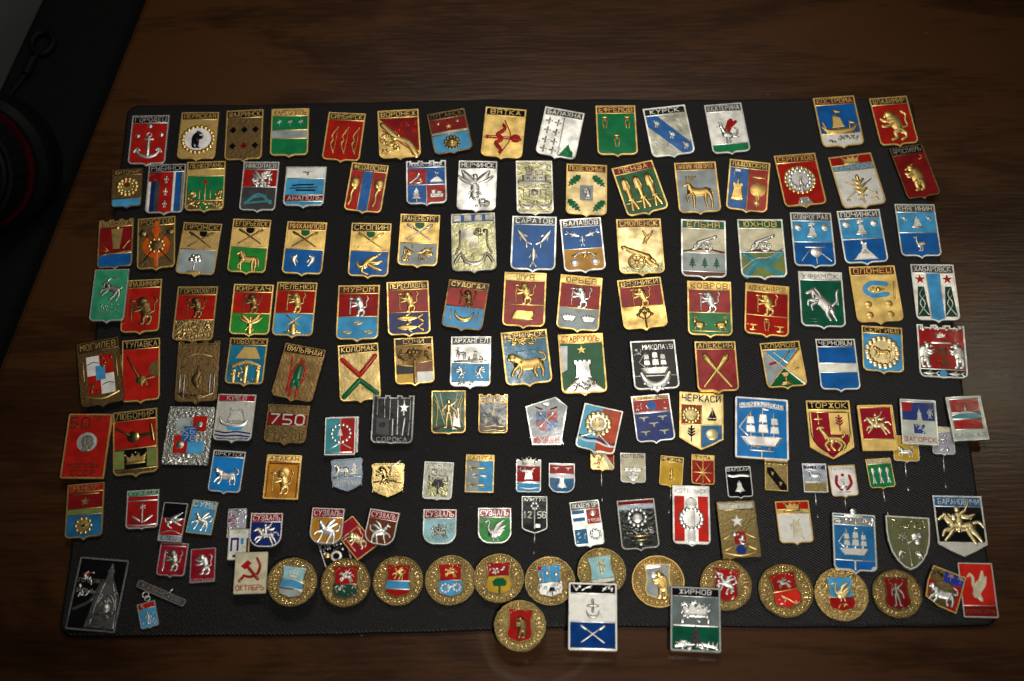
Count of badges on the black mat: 159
